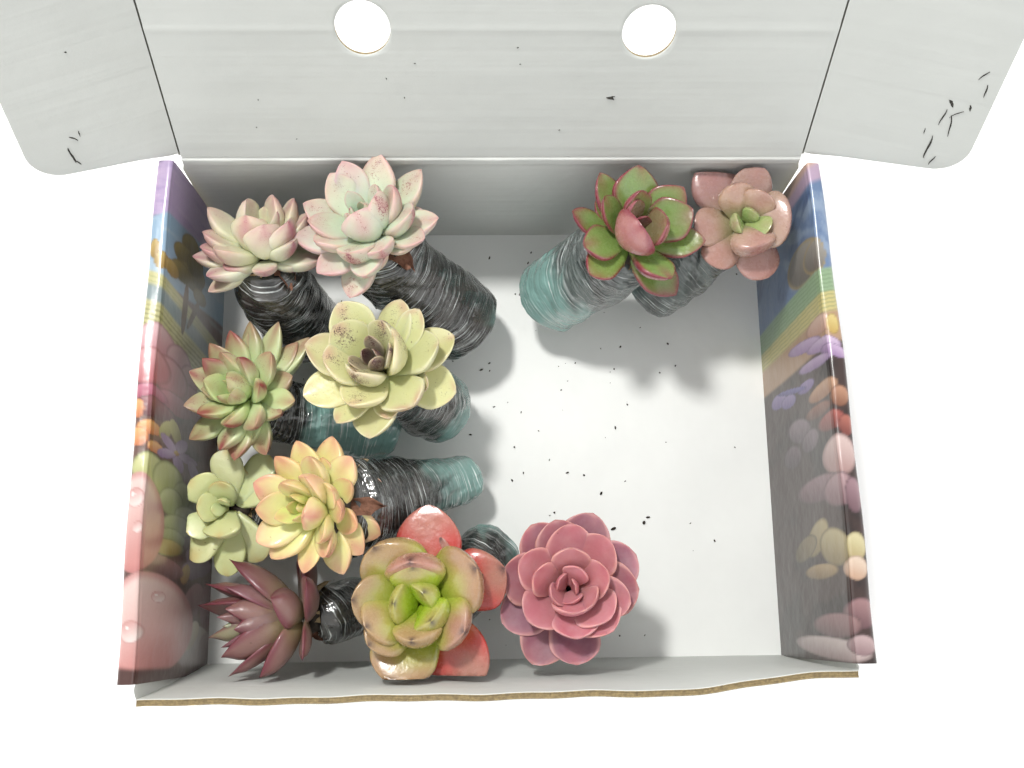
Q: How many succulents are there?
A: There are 11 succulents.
